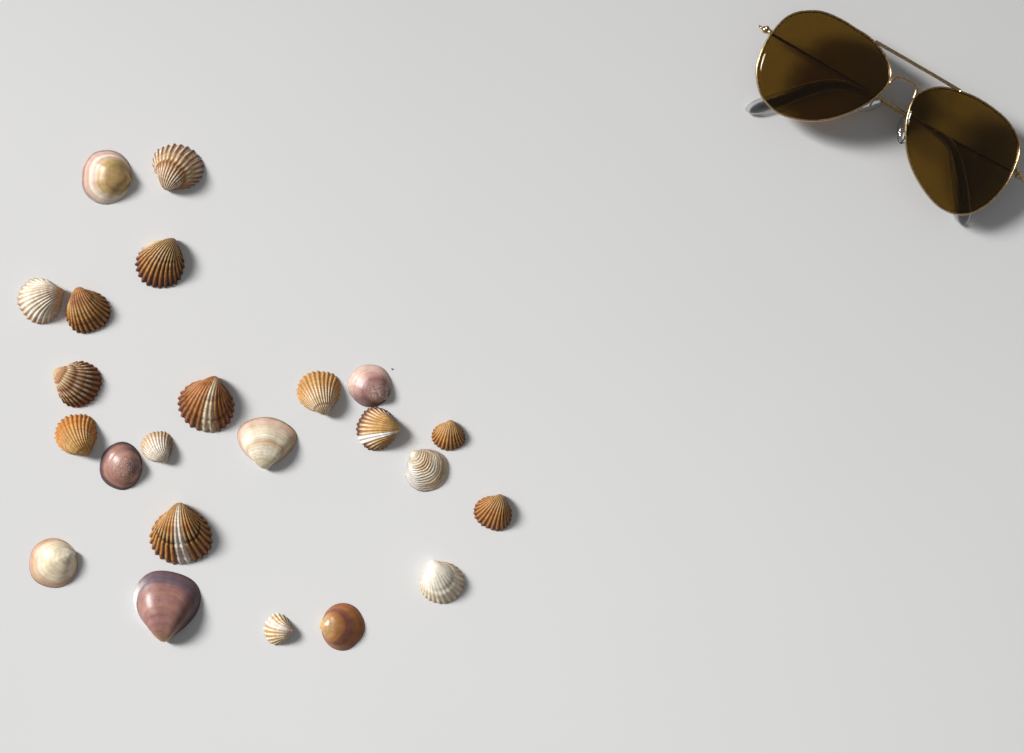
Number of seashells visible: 23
